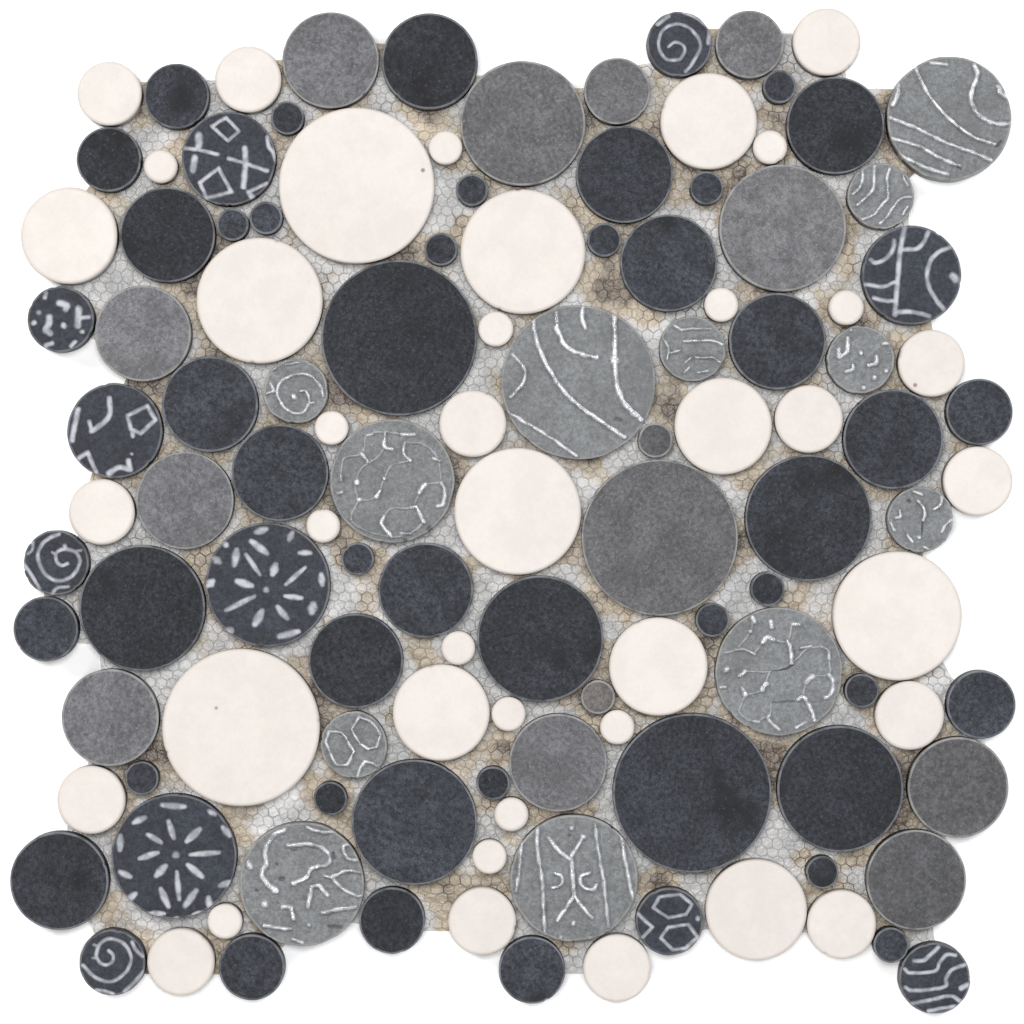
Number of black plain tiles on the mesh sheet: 44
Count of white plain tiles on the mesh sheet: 40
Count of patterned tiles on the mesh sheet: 23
